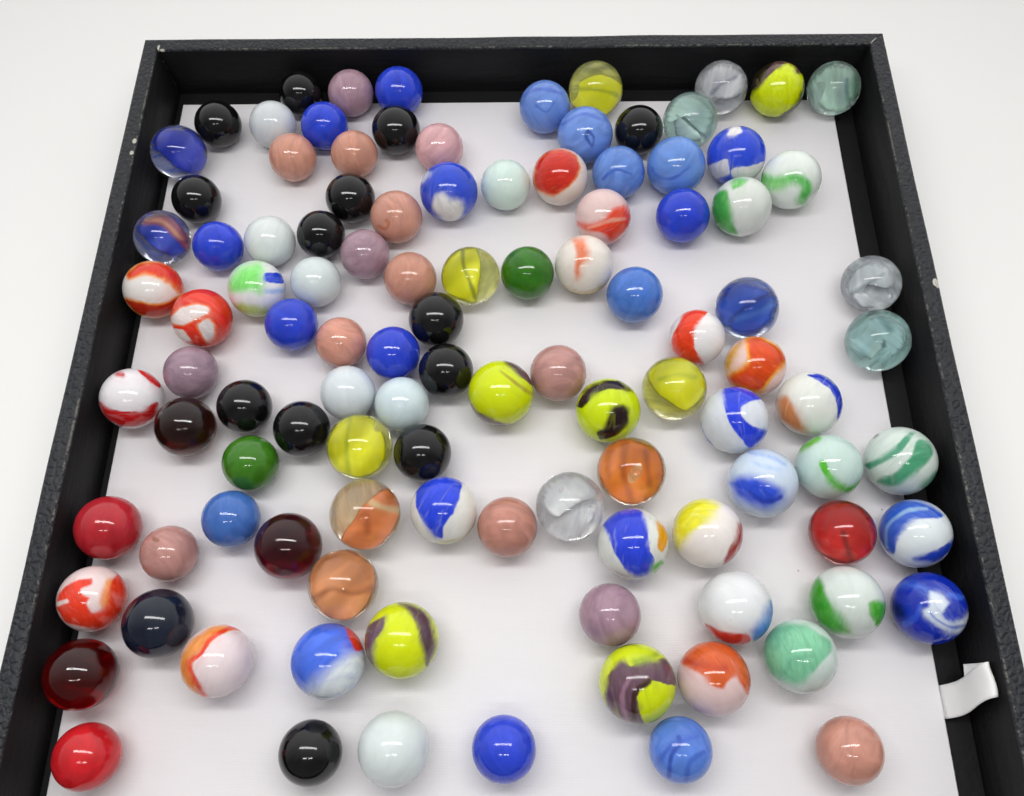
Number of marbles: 108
